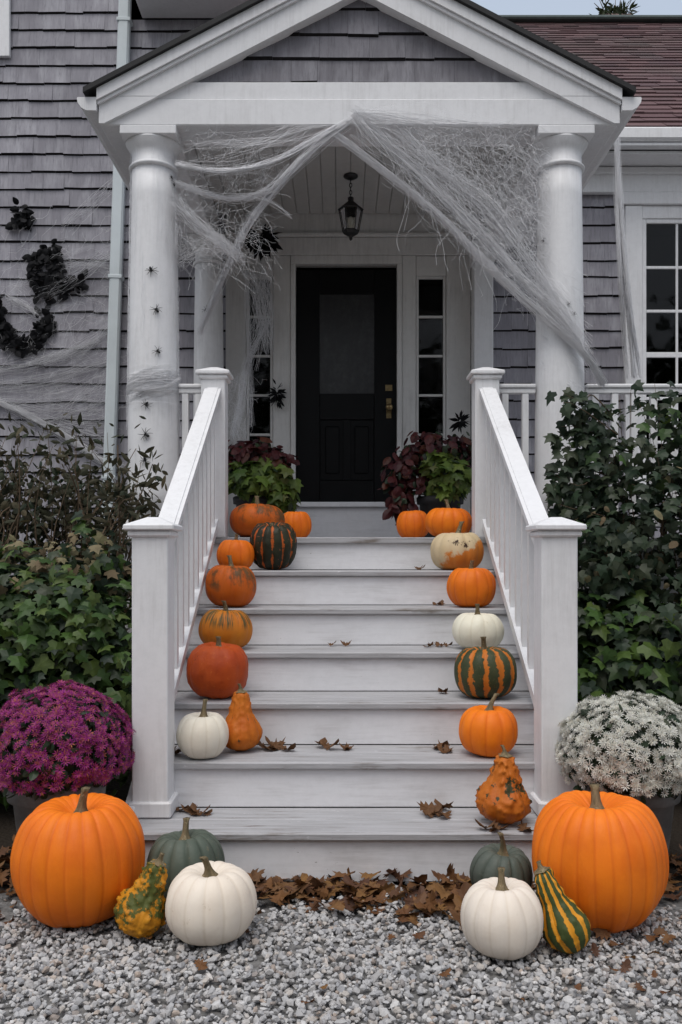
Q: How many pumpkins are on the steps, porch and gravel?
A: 21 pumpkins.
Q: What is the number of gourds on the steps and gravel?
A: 4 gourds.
